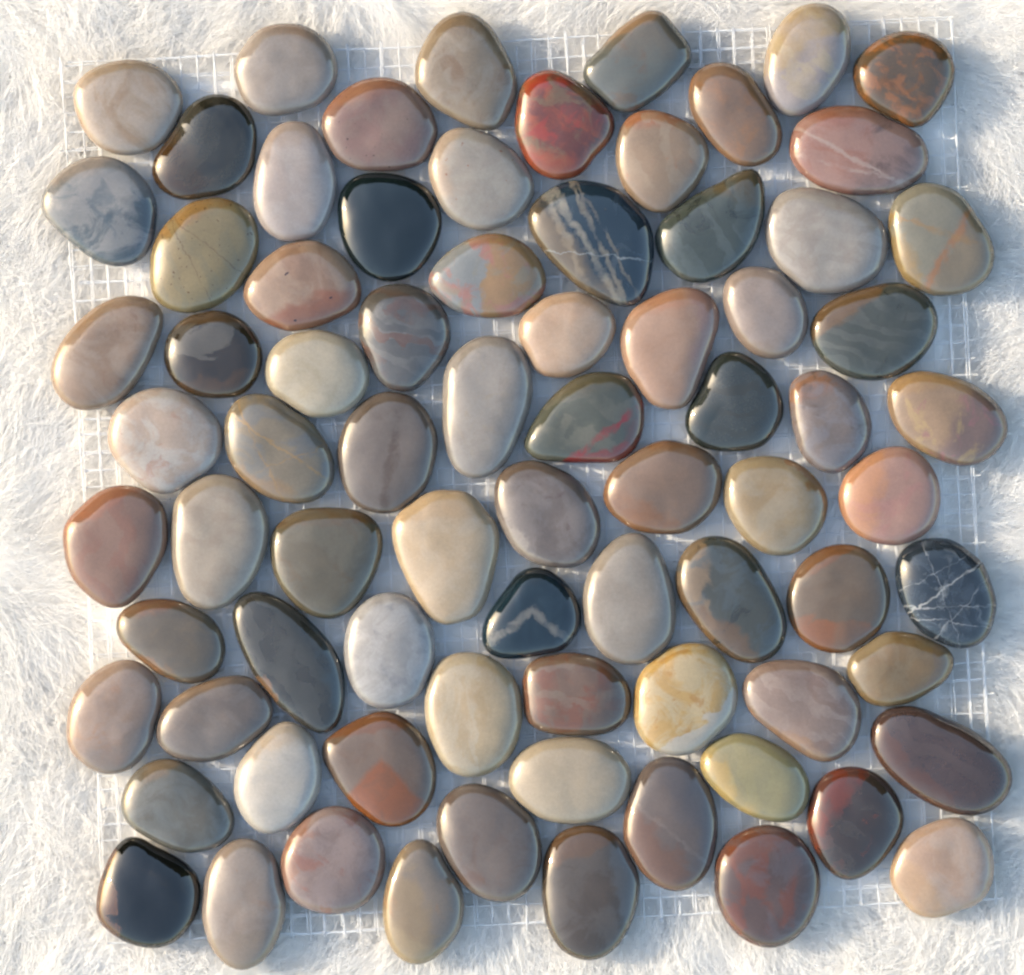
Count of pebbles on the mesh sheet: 78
